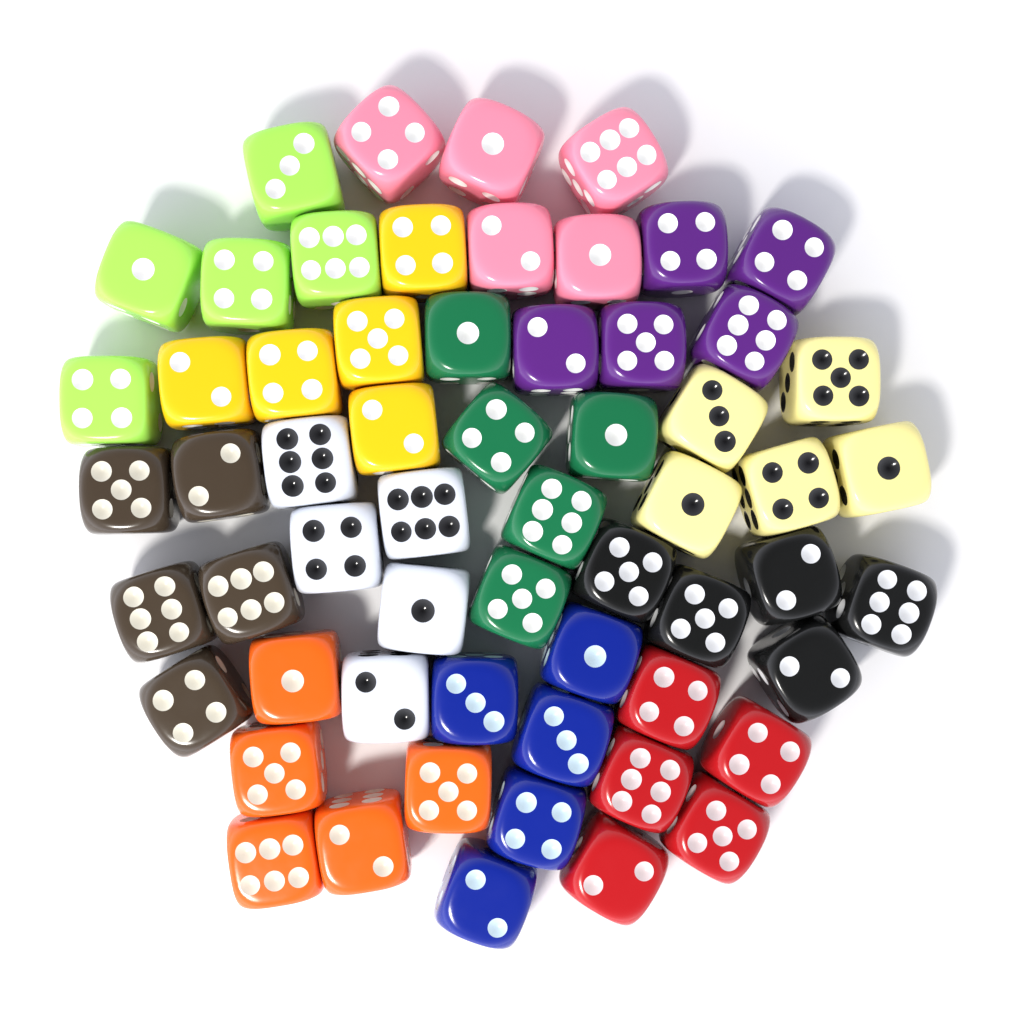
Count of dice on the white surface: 60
